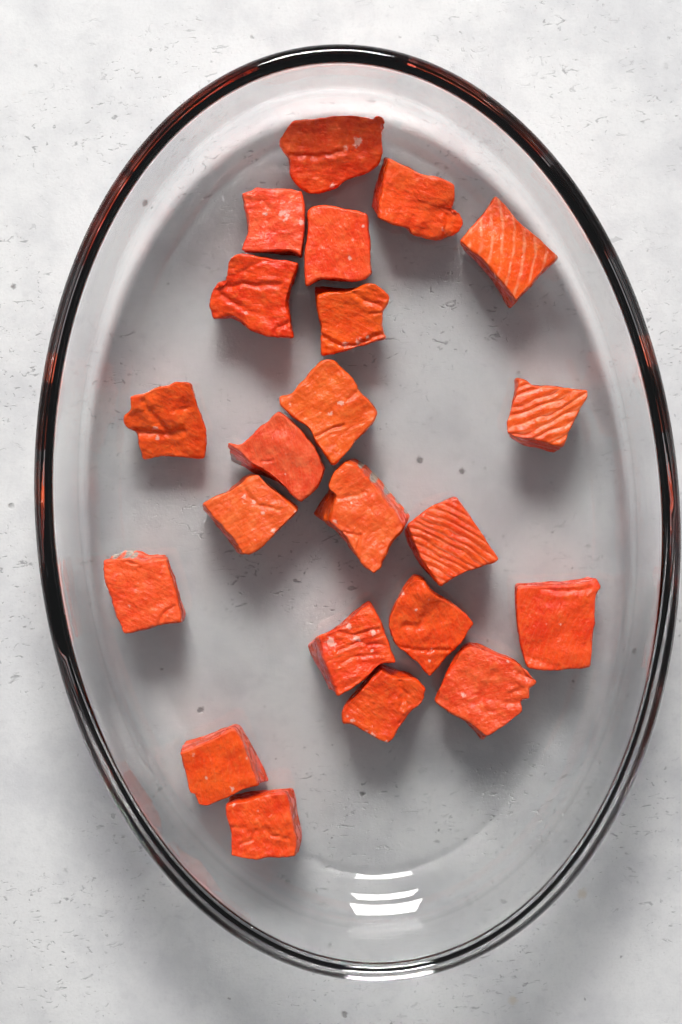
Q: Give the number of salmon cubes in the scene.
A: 22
